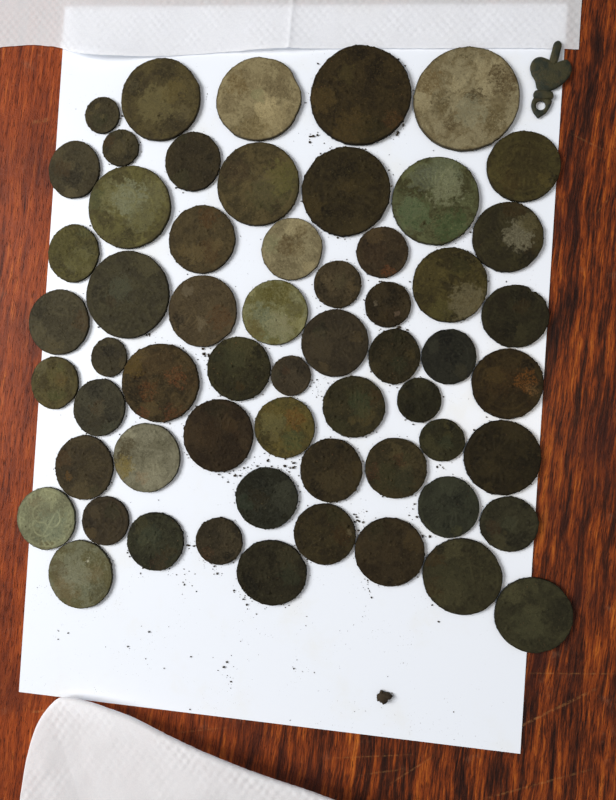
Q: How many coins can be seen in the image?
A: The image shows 59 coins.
